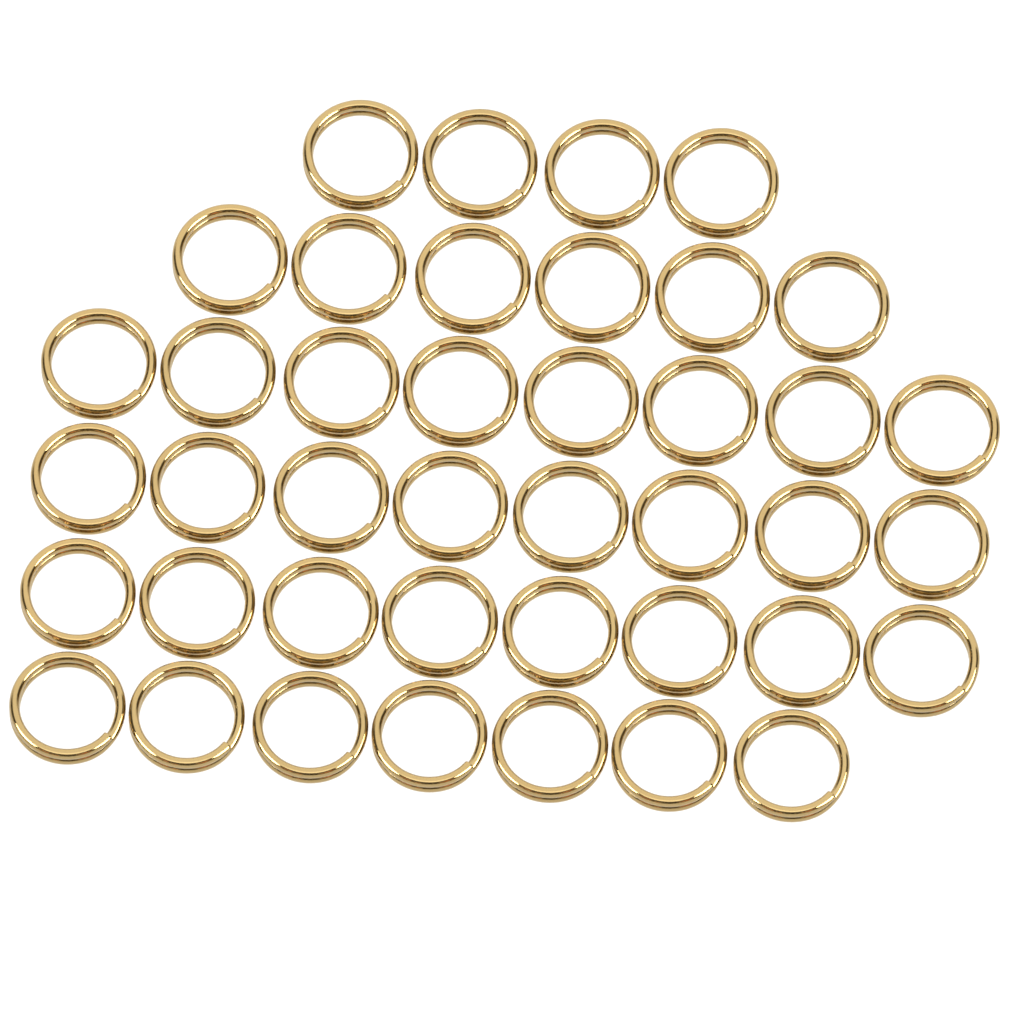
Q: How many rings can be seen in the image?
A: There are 41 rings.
